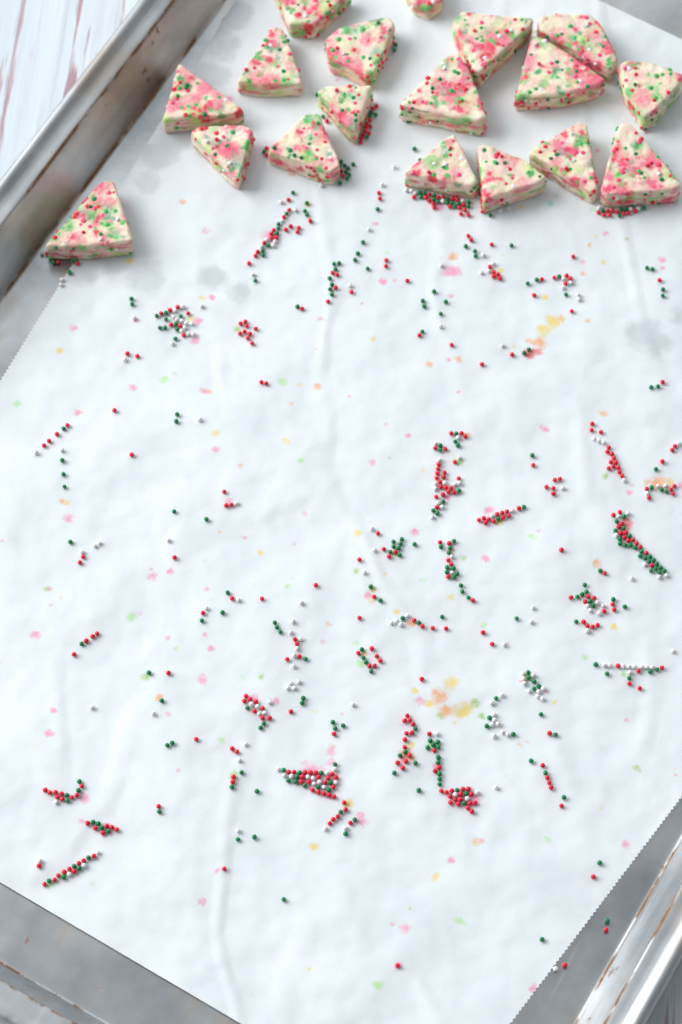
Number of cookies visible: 18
